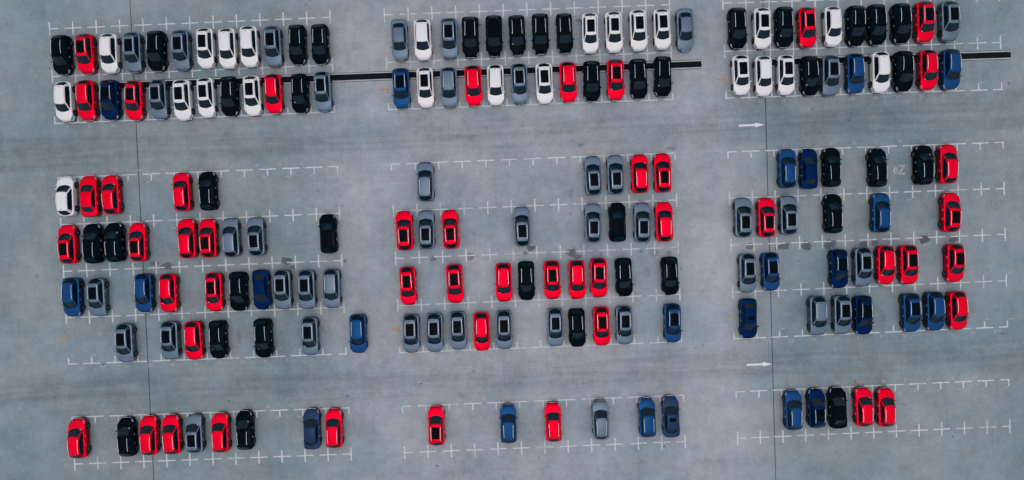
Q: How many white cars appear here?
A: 23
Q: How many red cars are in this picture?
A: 49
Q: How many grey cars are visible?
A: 42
